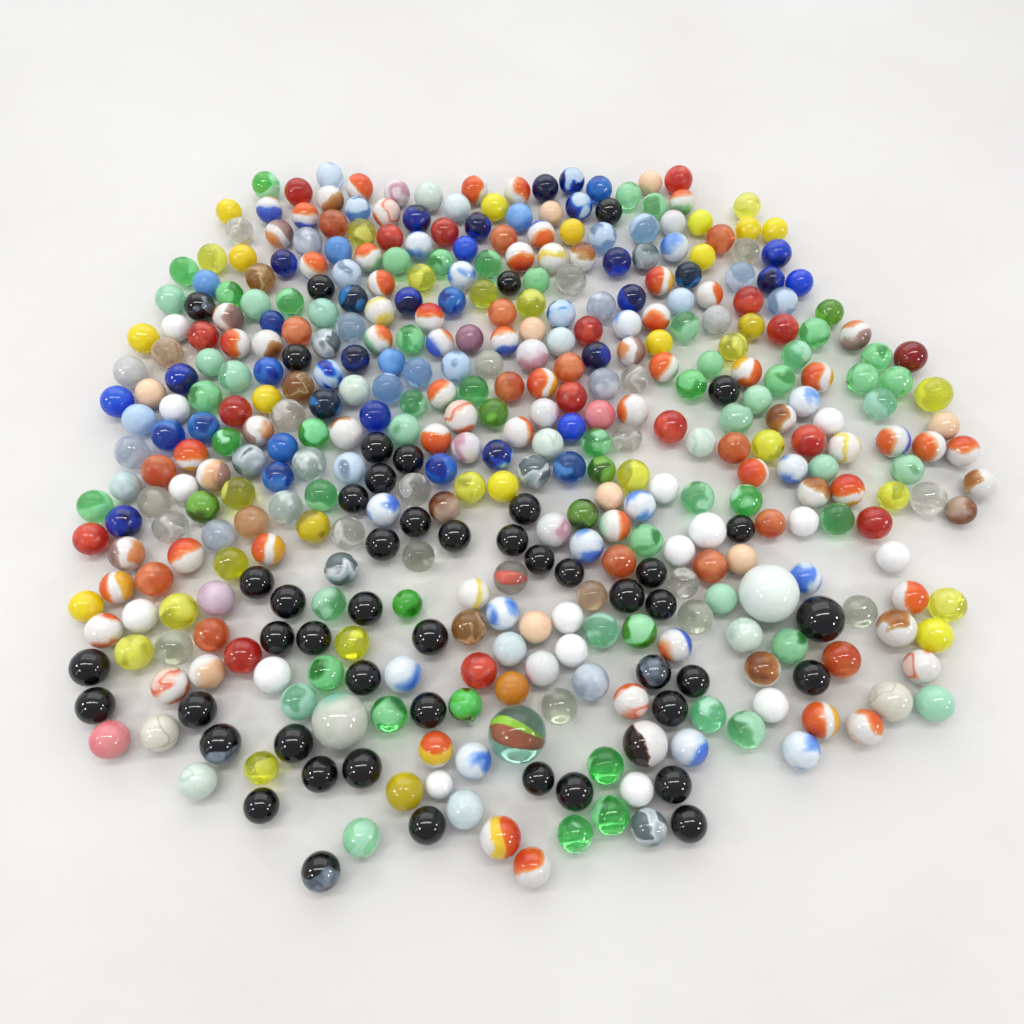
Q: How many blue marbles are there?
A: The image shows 54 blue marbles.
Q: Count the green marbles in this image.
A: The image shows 65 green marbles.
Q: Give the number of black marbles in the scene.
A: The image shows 48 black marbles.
